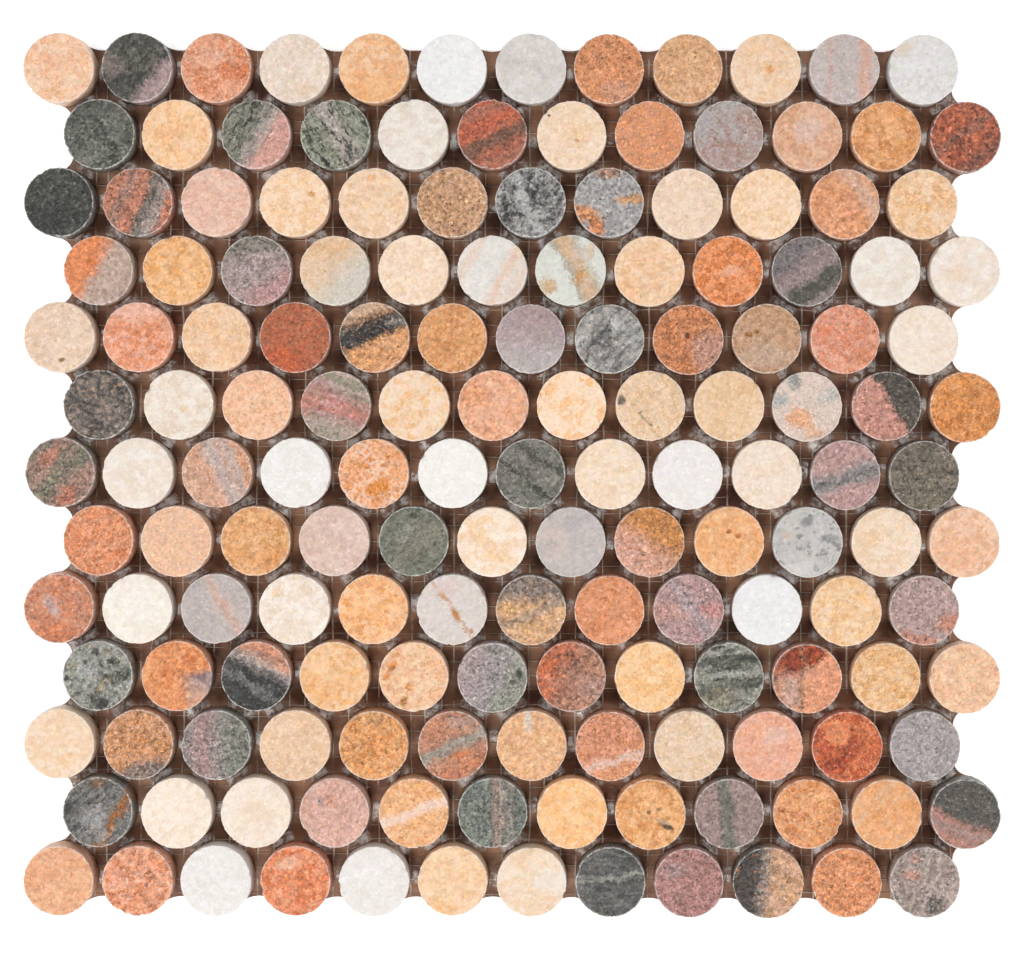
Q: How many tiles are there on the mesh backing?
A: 156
